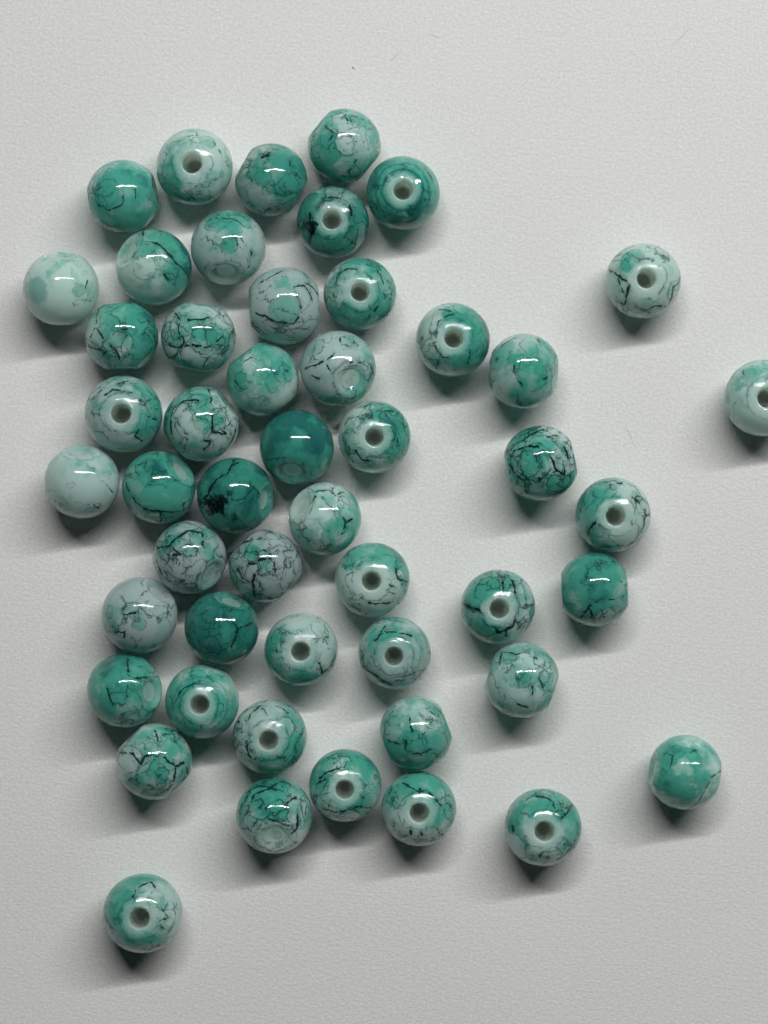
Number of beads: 50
